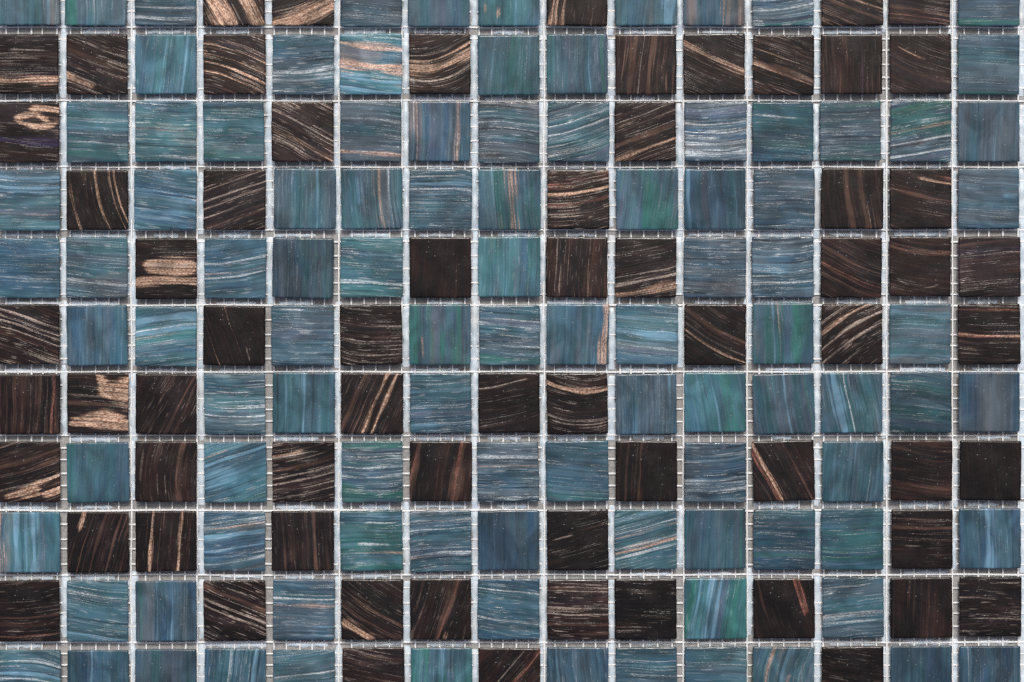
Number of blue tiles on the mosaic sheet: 99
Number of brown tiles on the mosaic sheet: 66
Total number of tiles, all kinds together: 165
